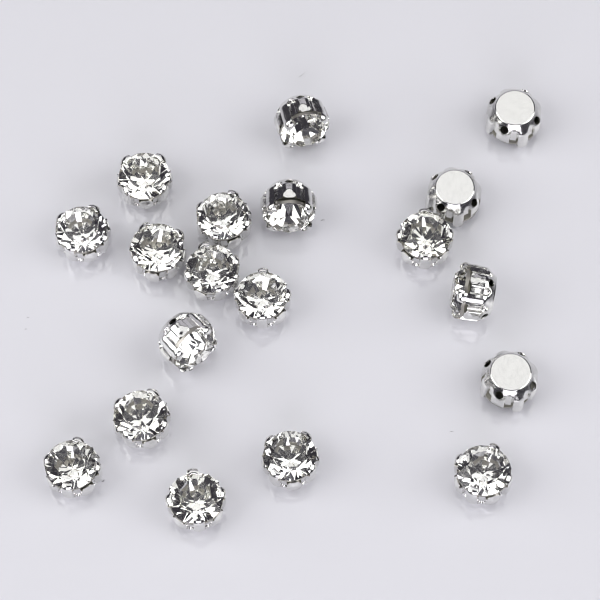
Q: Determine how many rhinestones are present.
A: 19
